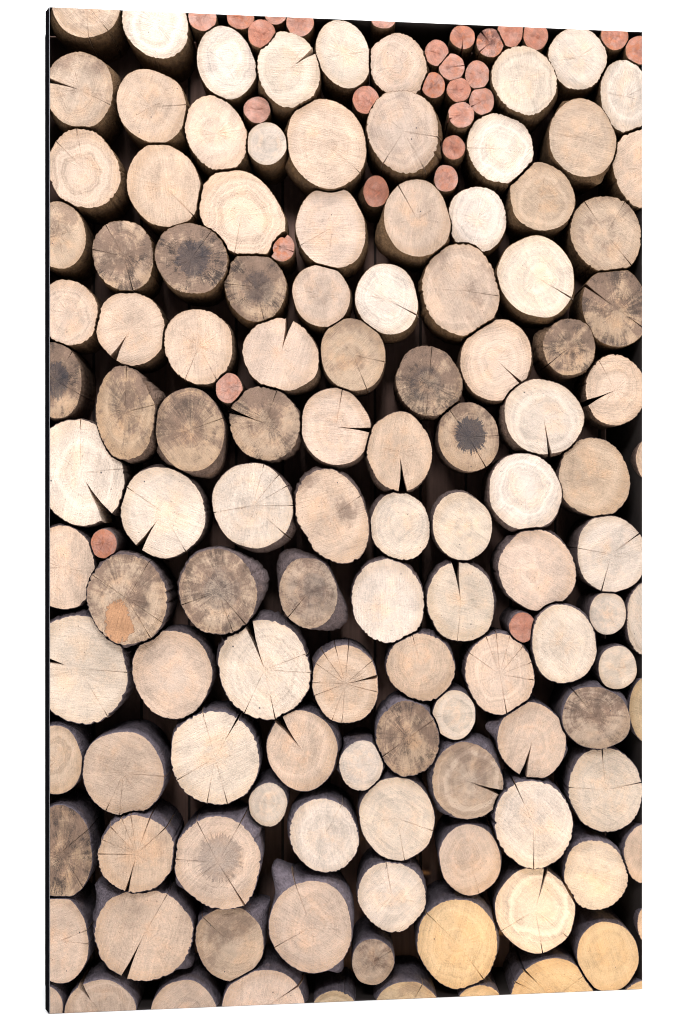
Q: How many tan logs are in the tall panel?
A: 120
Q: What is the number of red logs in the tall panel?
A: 28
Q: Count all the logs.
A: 148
